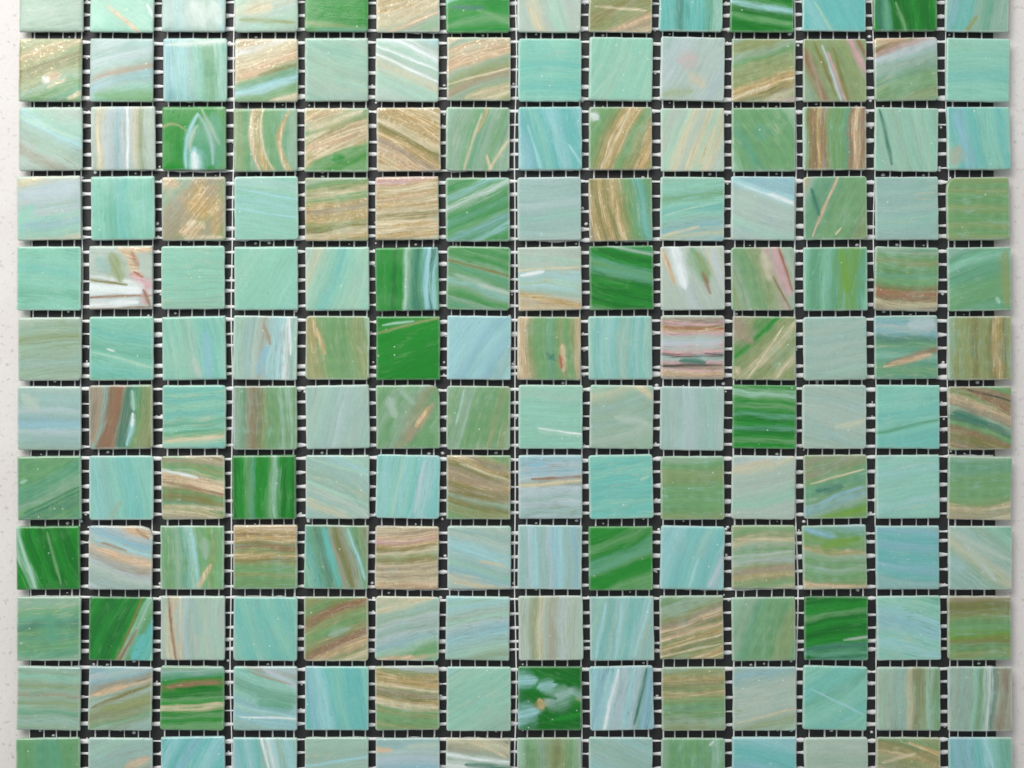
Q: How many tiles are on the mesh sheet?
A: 168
